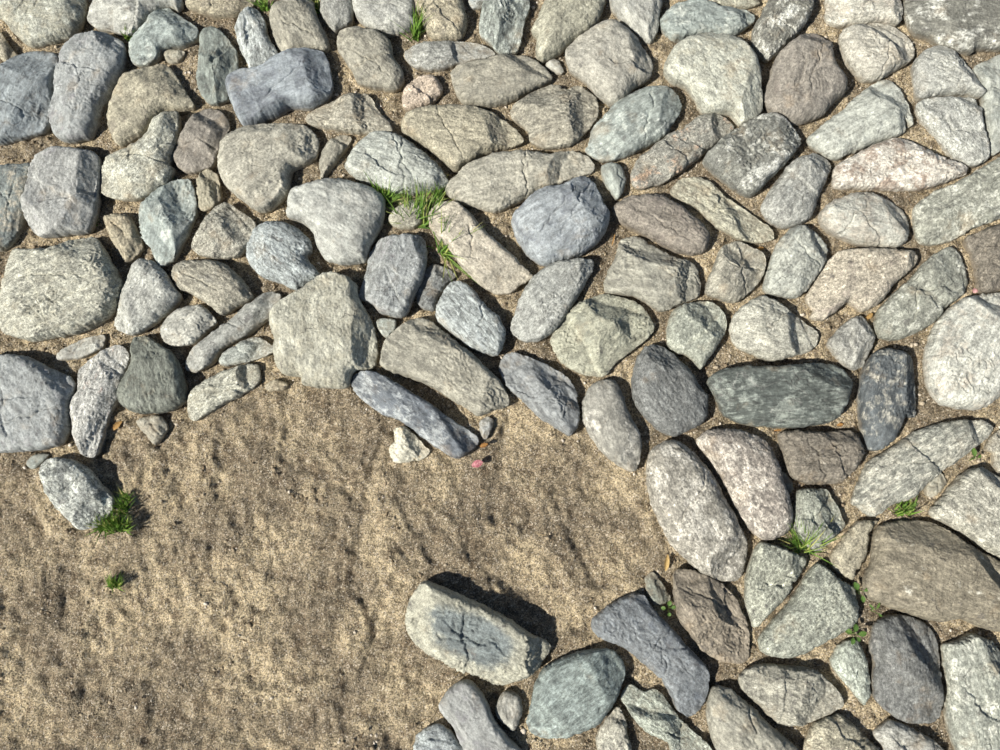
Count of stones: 139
